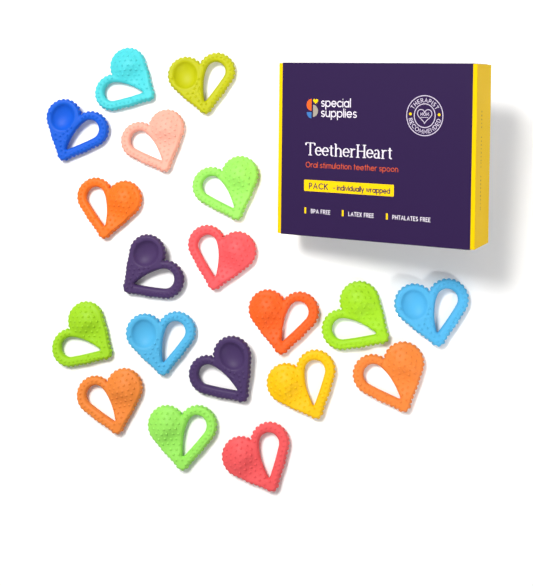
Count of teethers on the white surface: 19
